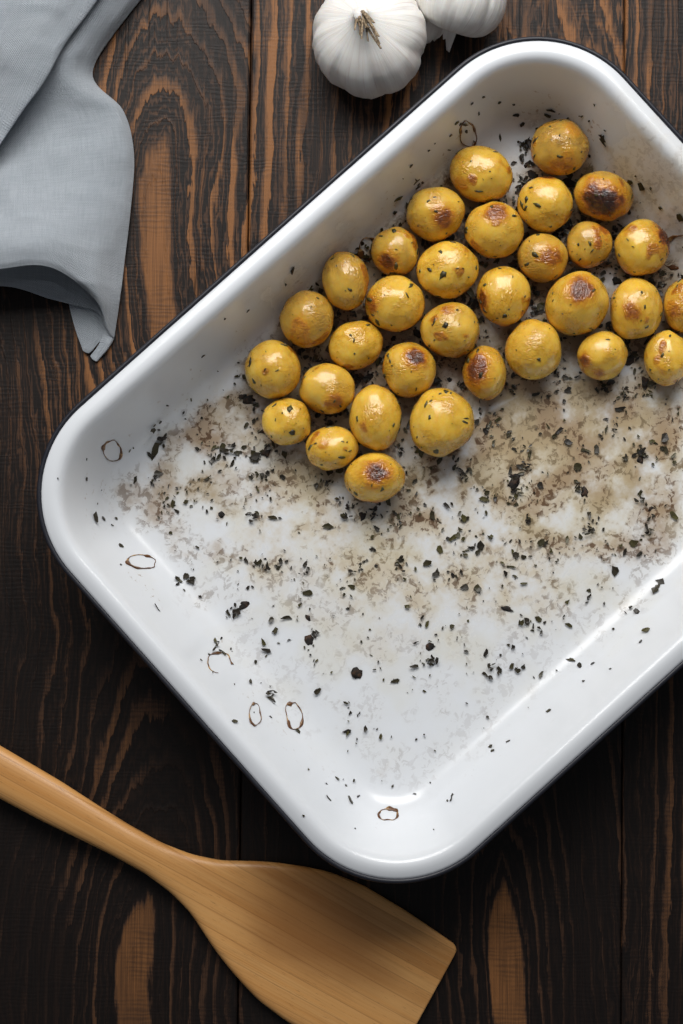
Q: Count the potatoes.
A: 32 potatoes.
